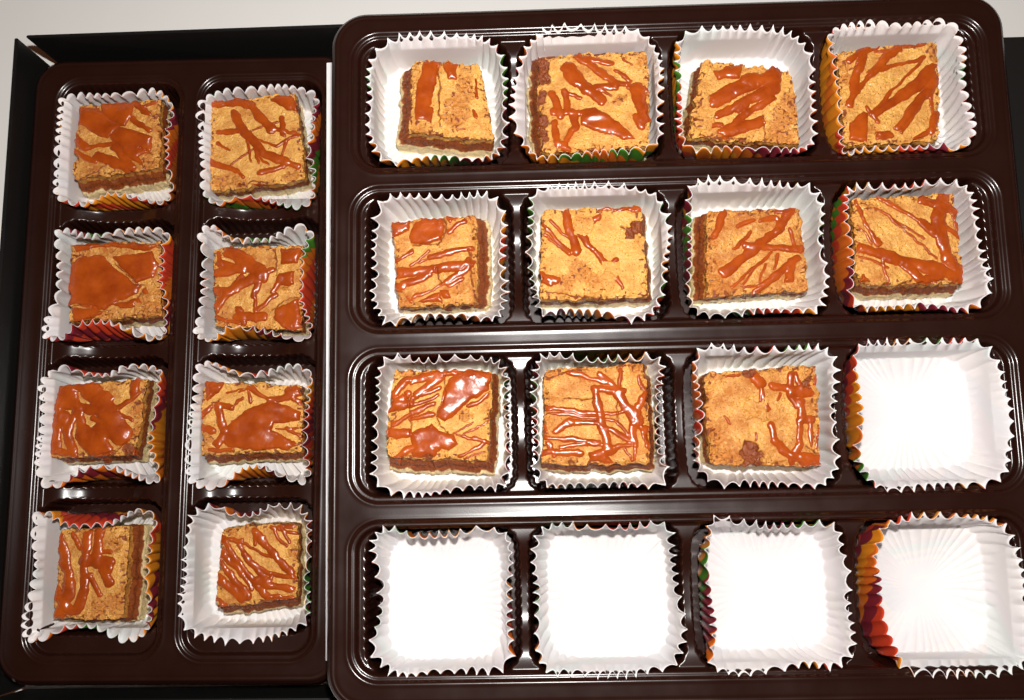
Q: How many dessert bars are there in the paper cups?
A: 19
